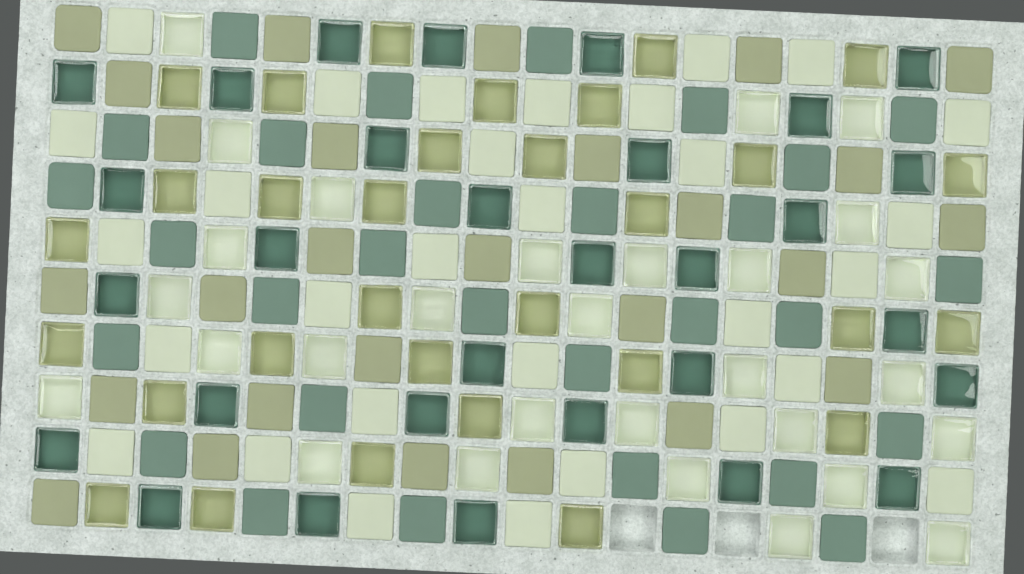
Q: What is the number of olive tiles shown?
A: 58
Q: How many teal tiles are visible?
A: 60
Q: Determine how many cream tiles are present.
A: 59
